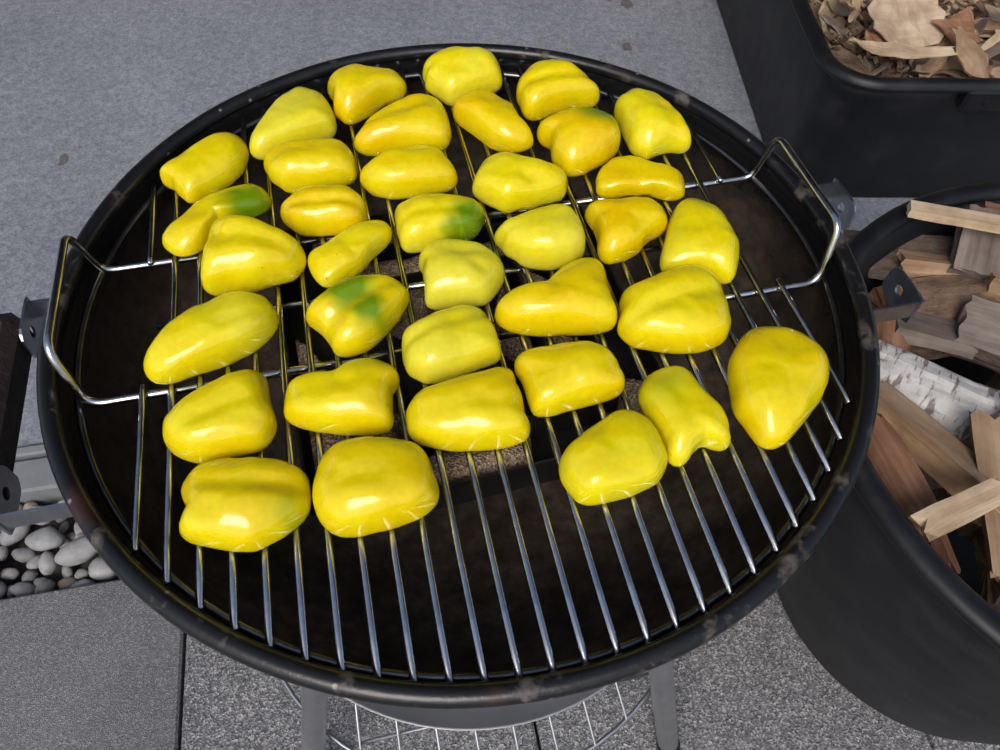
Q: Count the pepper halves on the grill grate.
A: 36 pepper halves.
